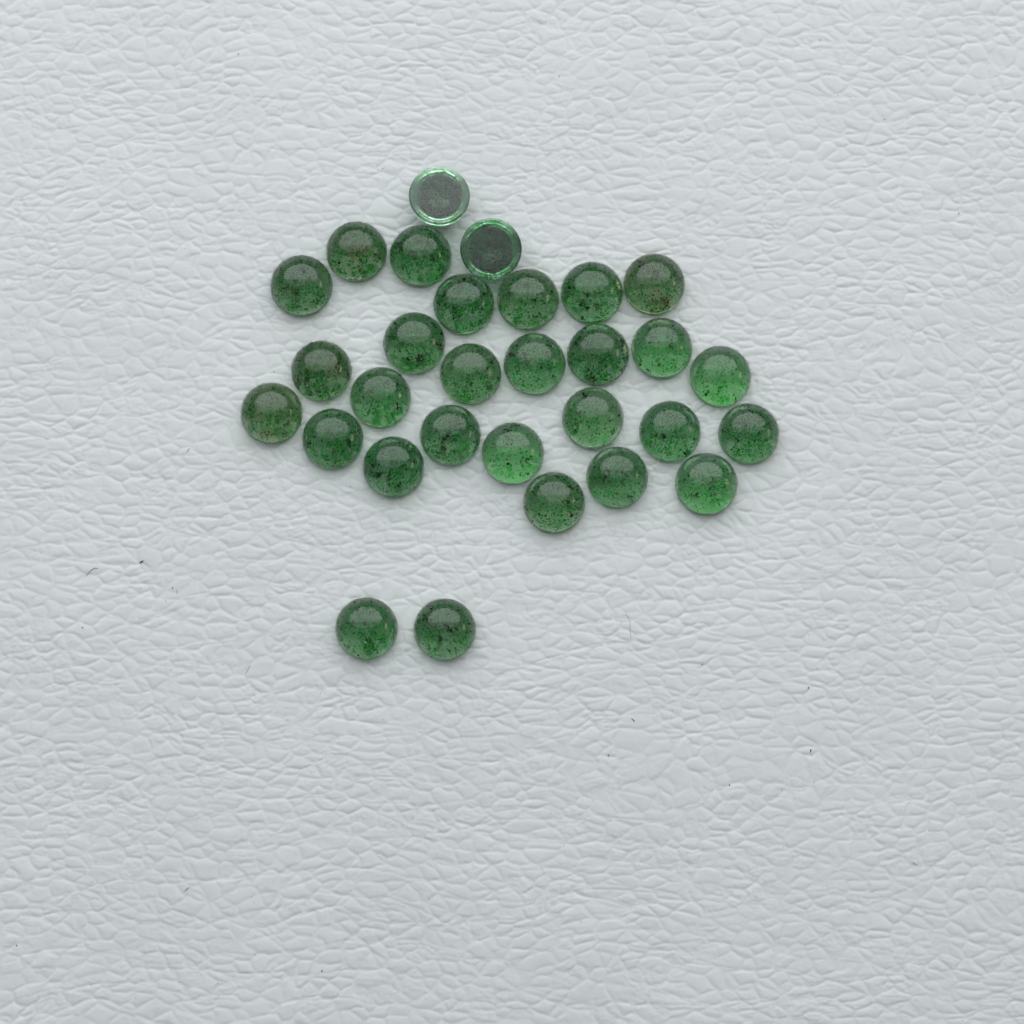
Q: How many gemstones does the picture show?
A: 30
